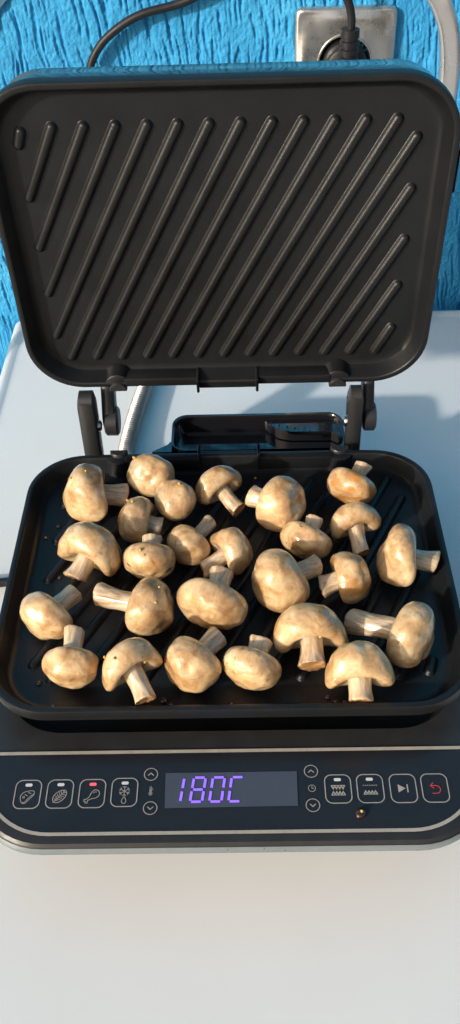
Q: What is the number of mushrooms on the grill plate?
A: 26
